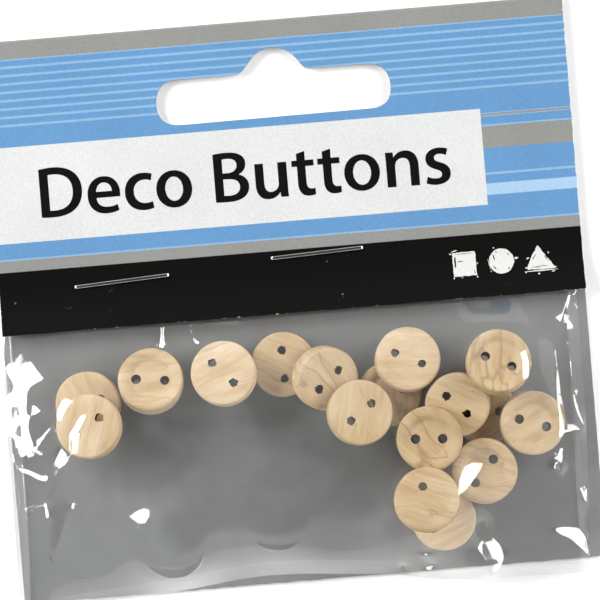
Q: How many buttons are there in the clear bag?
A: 17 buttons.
